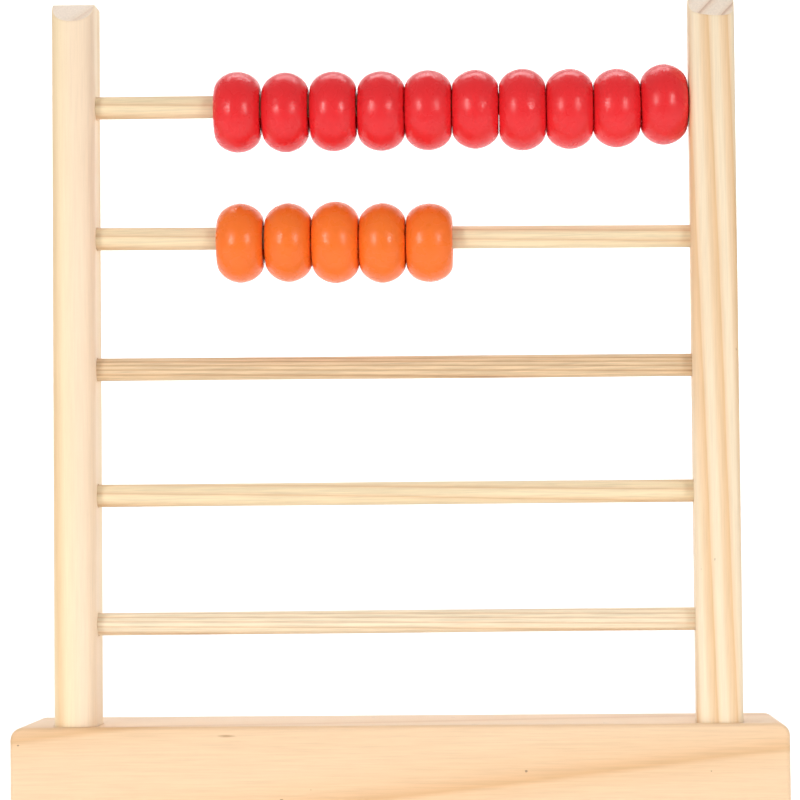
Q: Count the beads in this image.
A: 15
